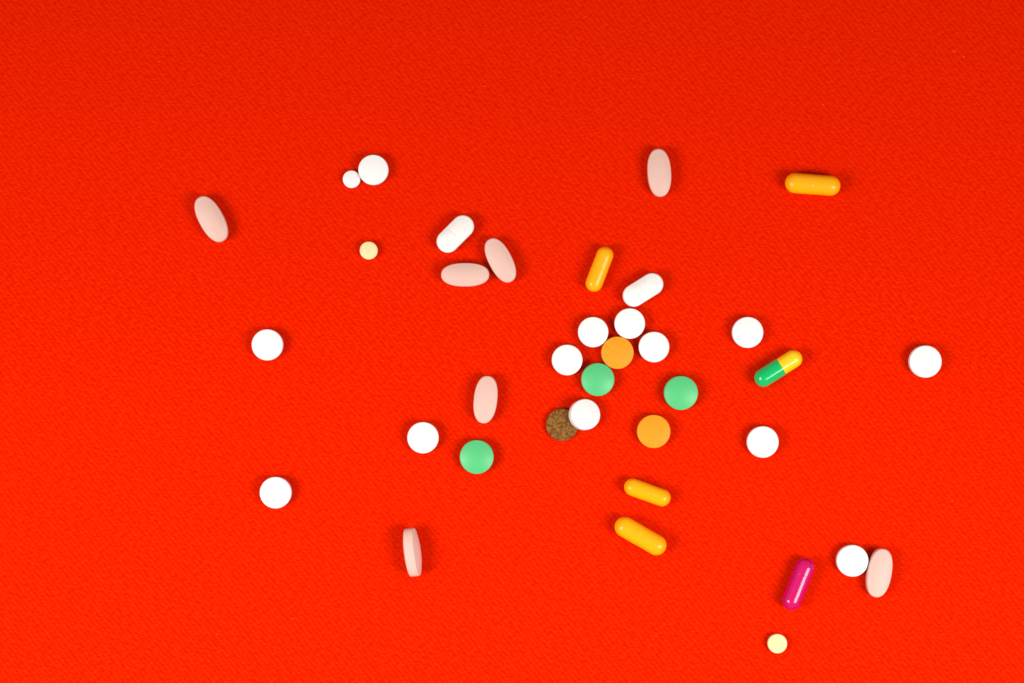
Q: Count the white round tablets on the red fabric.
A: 14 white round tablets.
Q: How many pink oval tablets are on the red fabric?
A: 7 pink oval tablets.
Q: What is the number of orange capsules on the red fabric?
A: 4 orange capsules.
